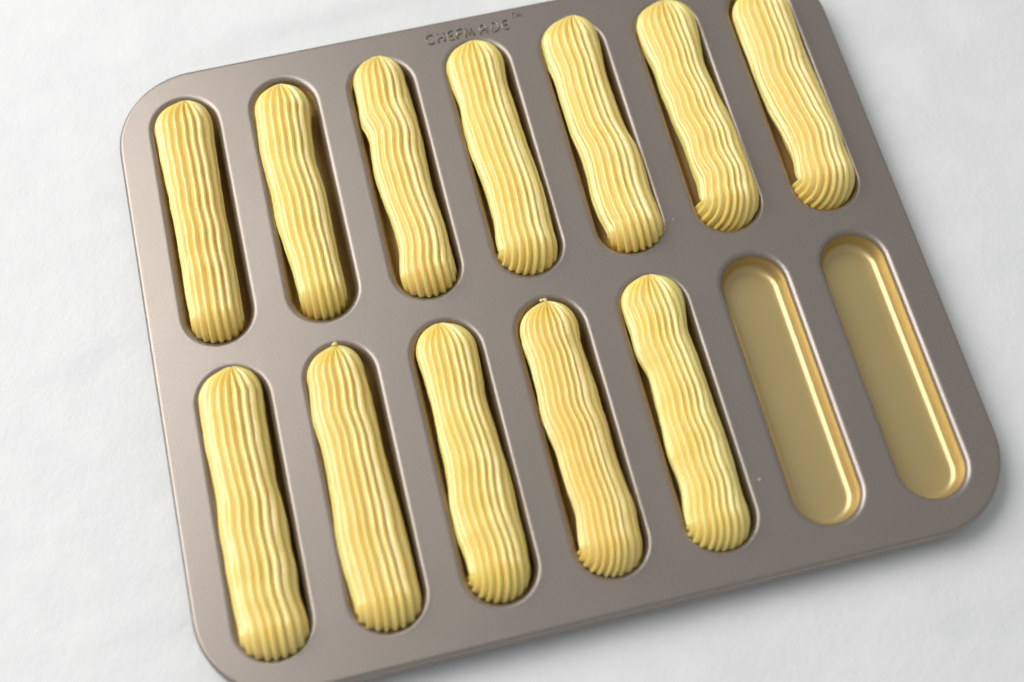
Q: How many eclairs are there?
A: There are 12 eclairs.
